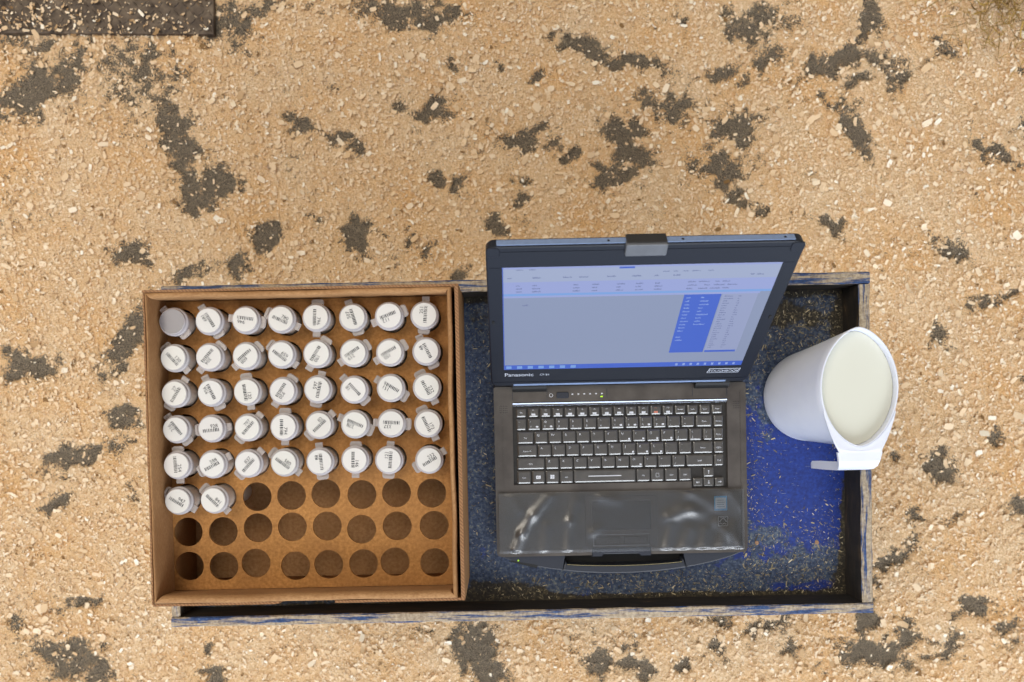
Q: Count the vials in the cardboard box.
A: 42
